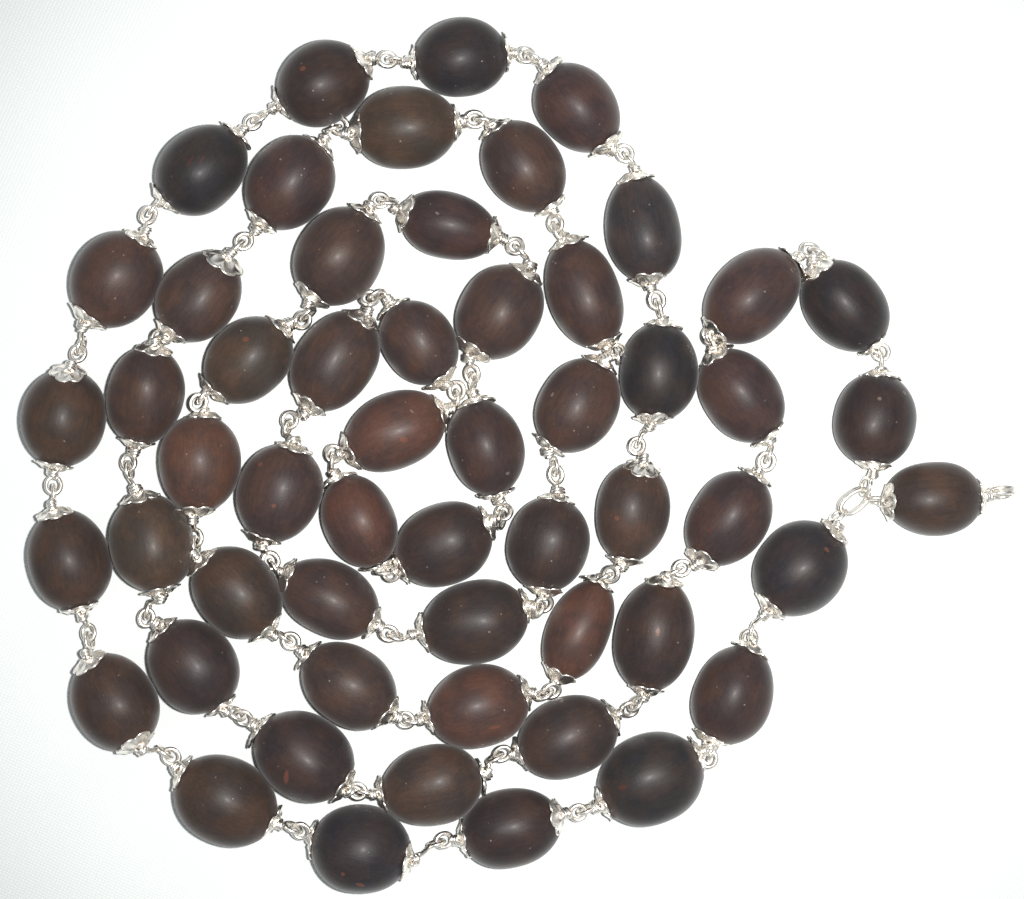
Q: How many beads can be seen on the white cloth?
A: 55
